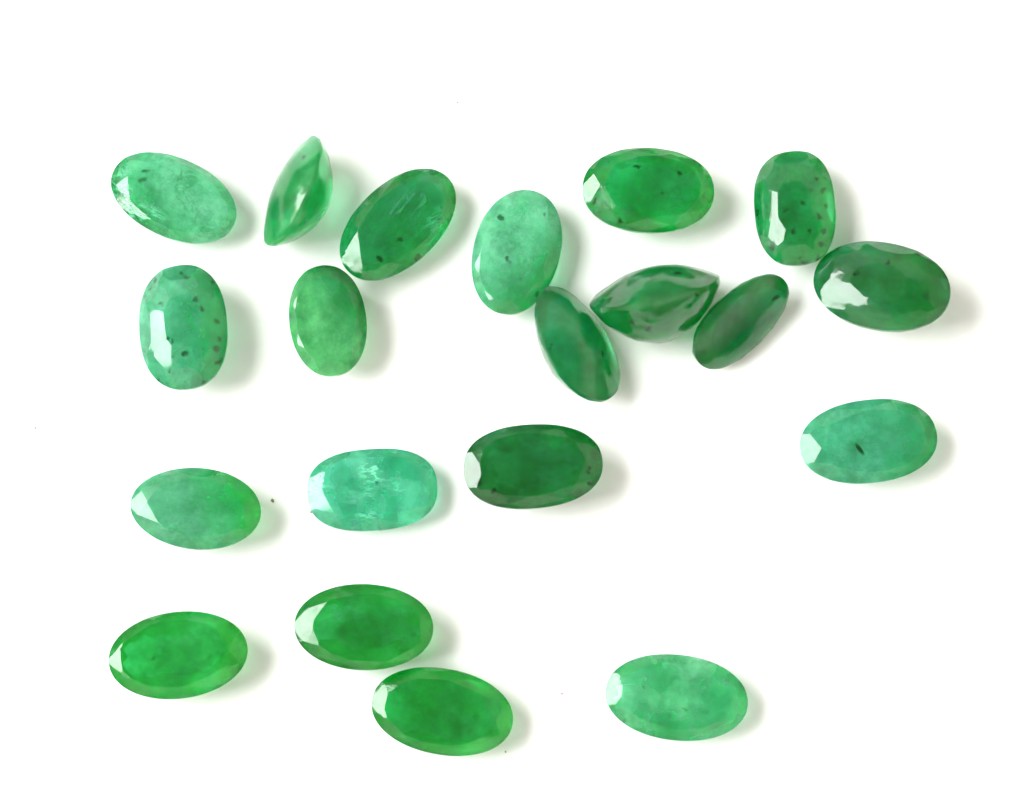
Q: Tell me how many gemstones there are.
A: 20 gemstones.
